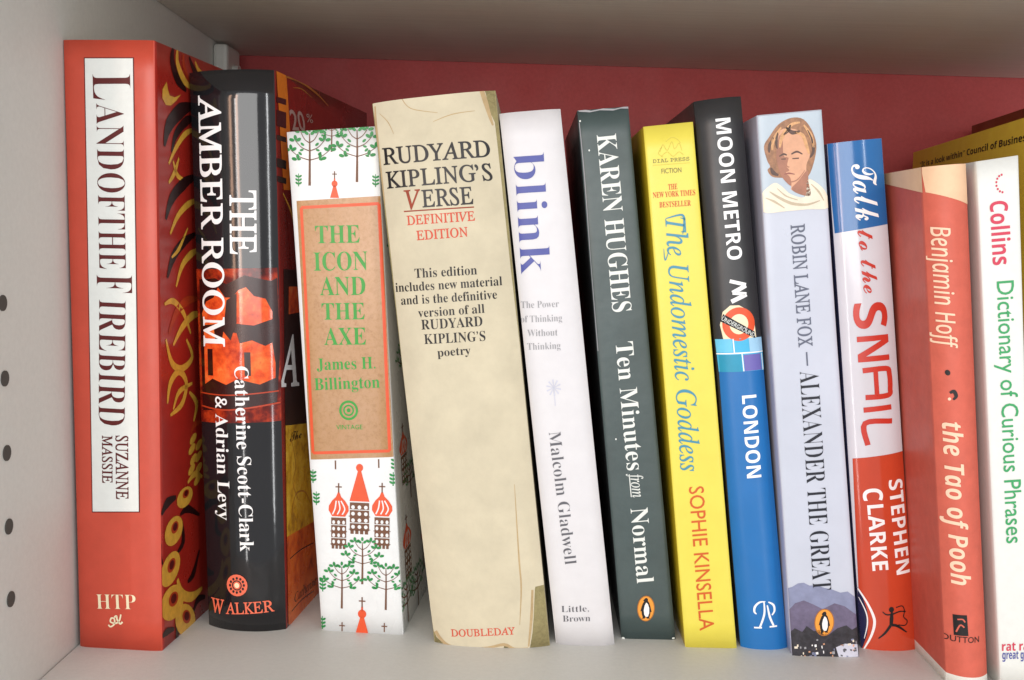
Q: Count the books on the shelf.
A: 12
